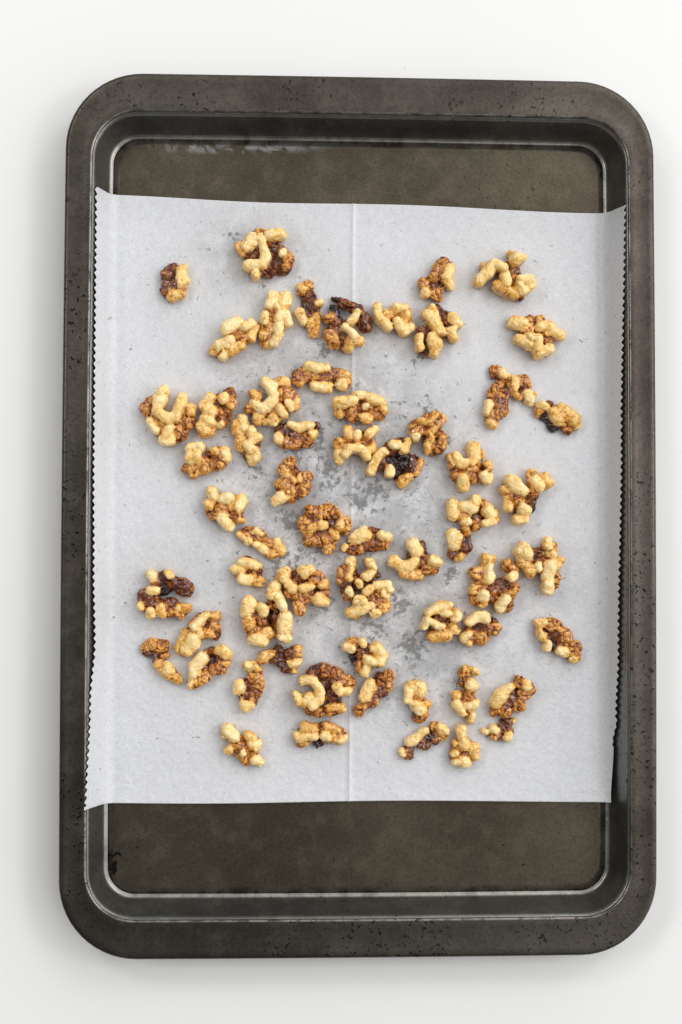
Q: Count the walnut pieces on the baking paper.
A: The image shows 62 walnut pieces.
